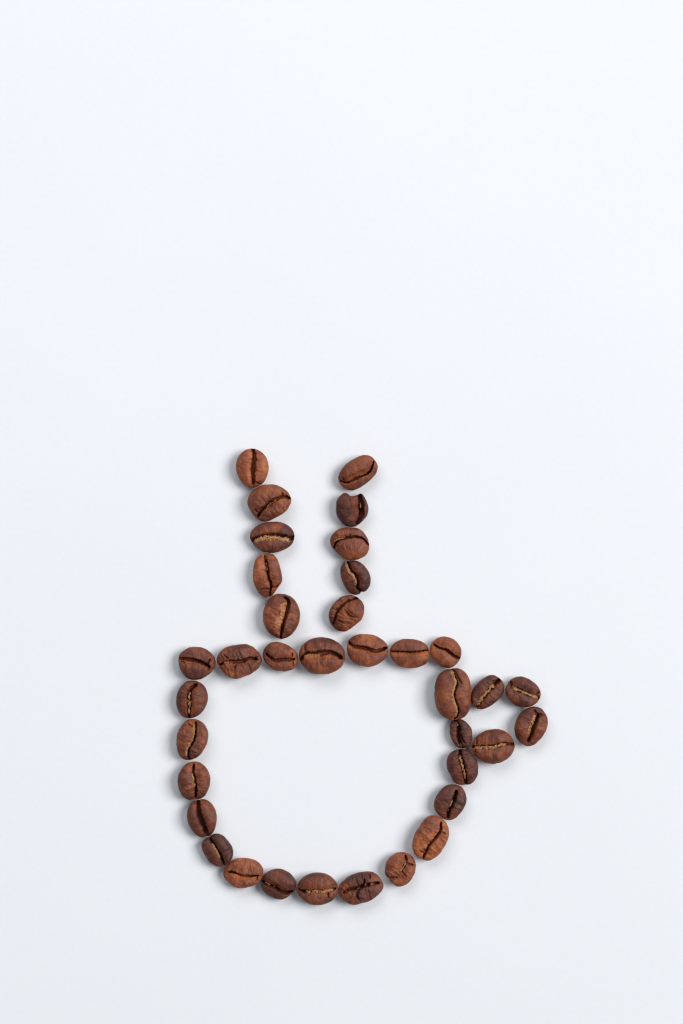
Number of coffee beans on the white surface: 36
